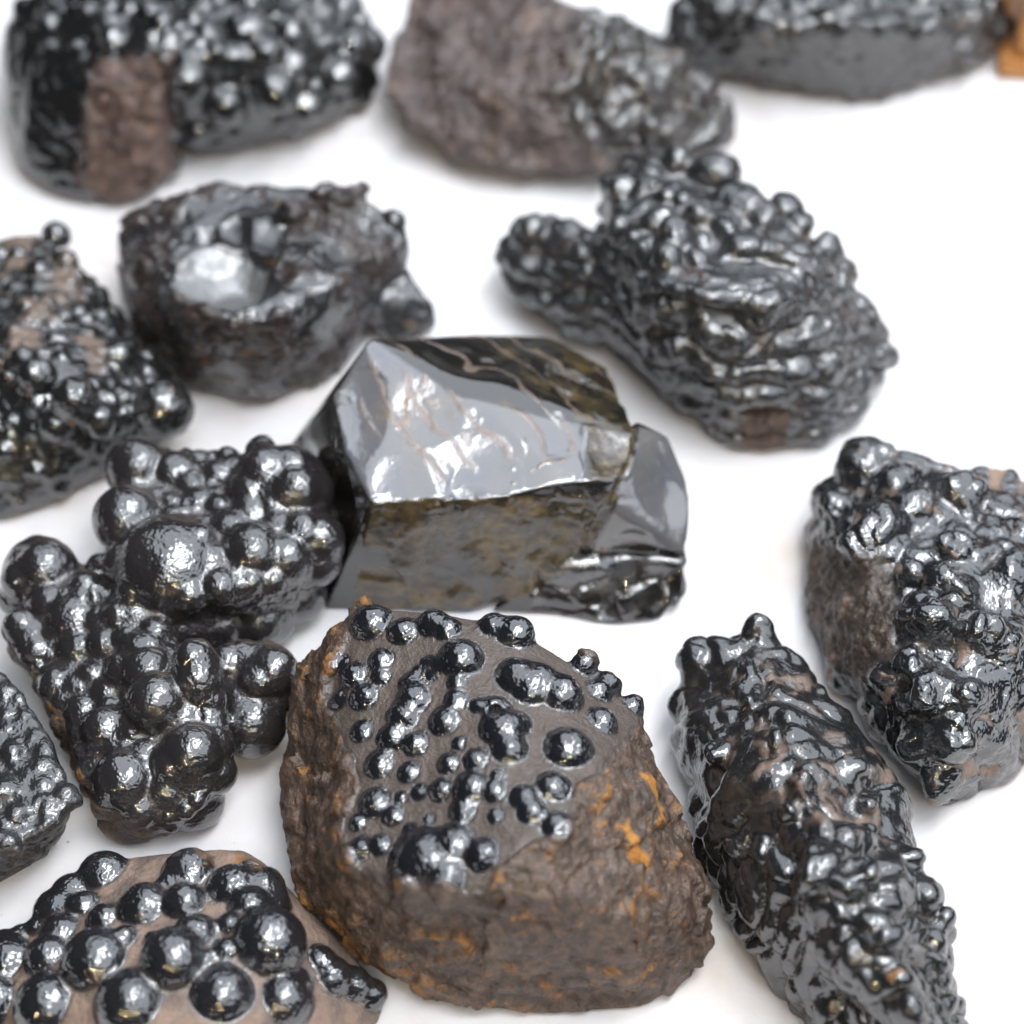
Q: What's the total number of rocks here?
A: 13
